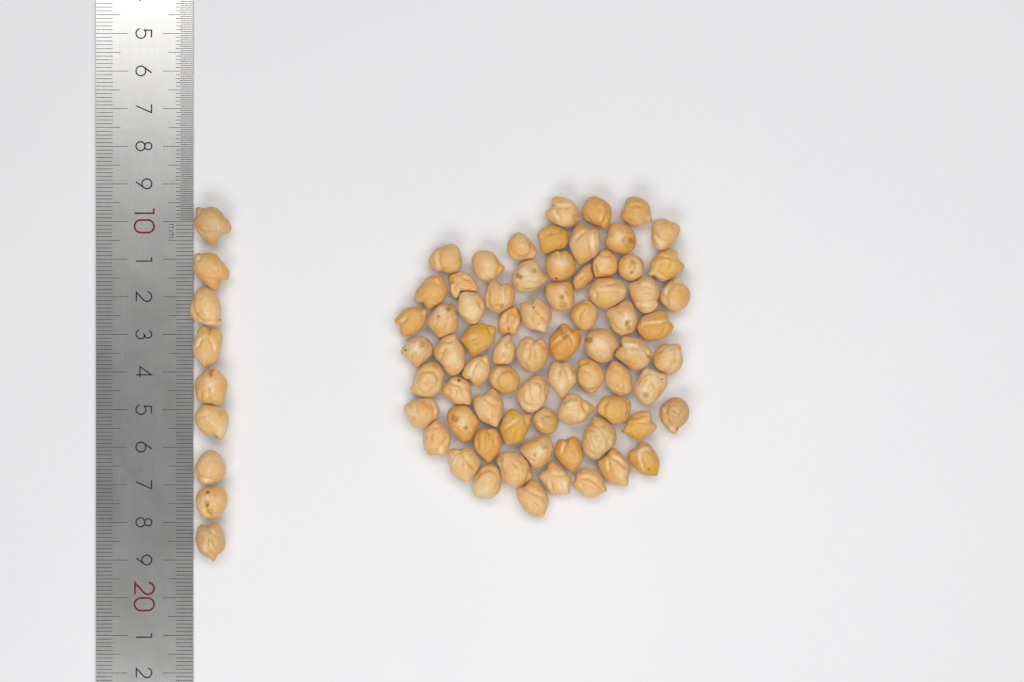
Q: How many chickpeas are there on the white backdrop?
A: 80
